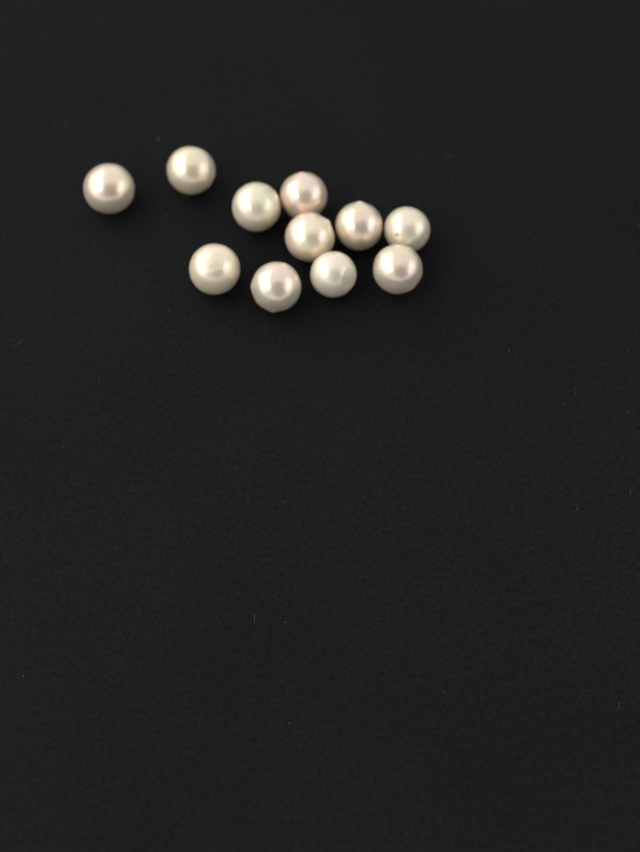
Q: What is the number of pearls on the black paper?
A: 11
